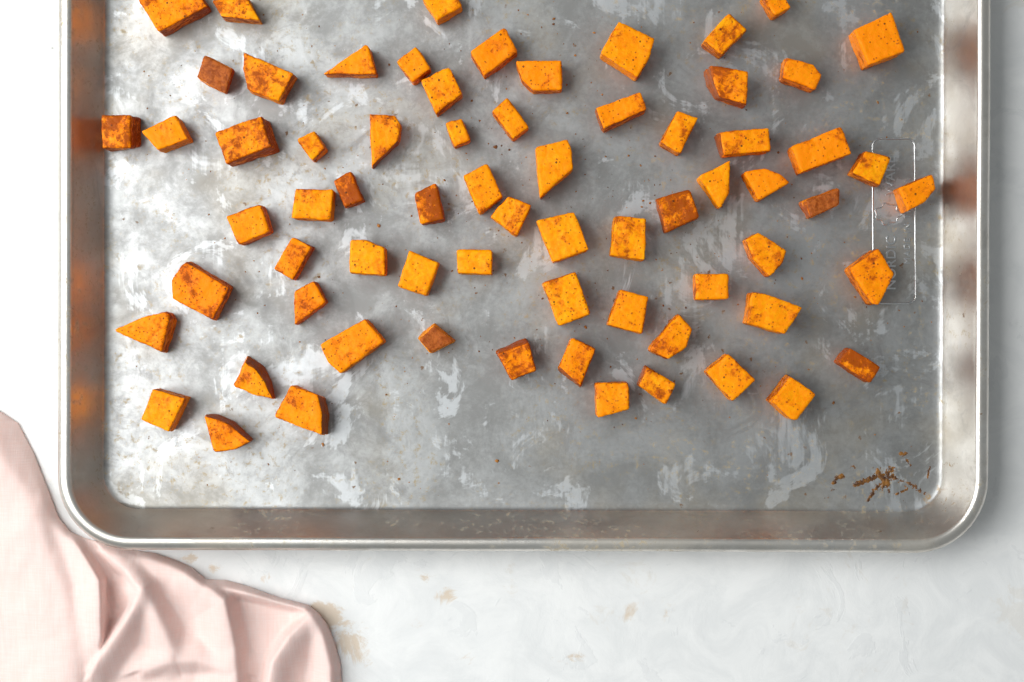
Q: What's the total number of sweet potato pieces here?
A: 69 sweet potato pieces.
